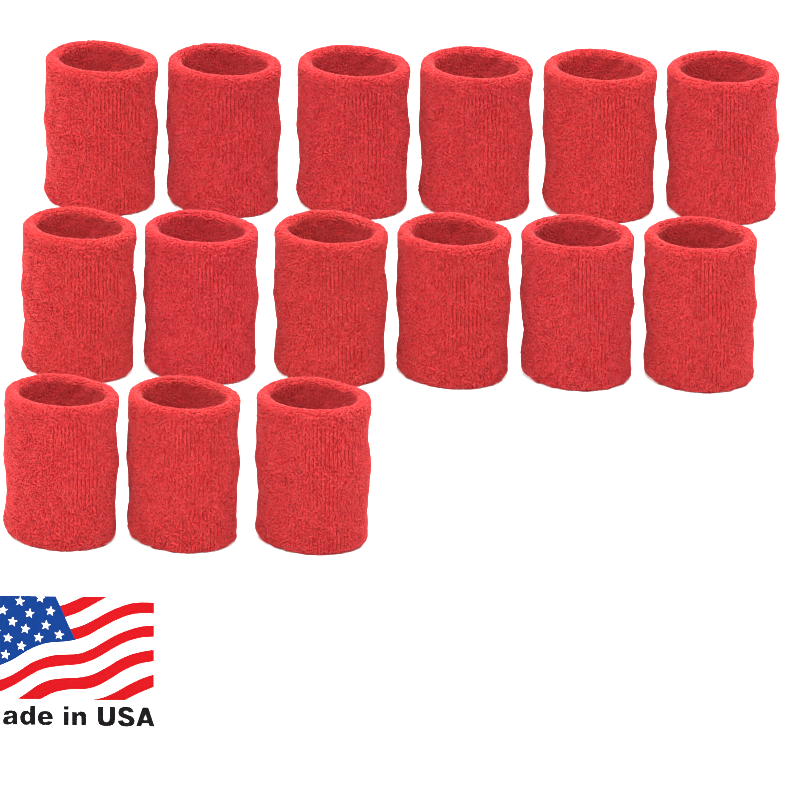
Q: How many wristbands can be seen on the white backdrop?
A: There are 15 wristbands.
